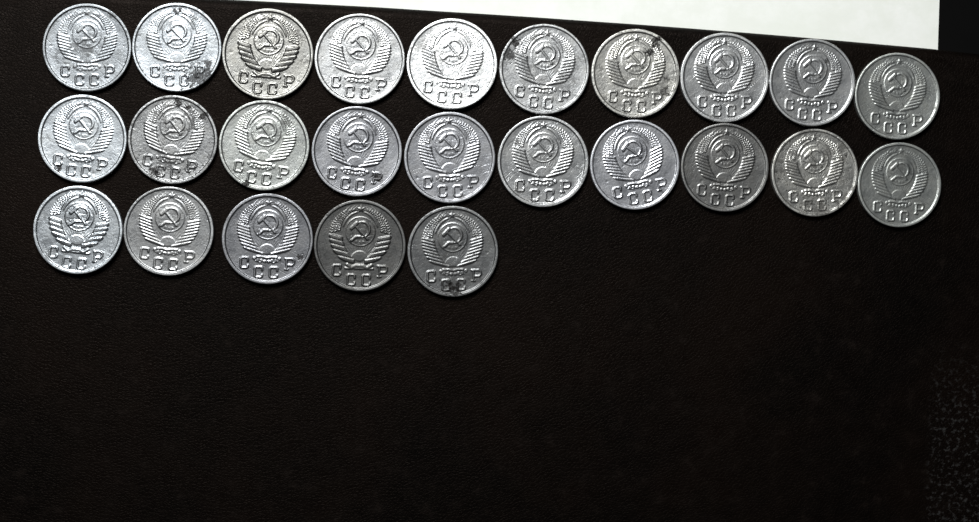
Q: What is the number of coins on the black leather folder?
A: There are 25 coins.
